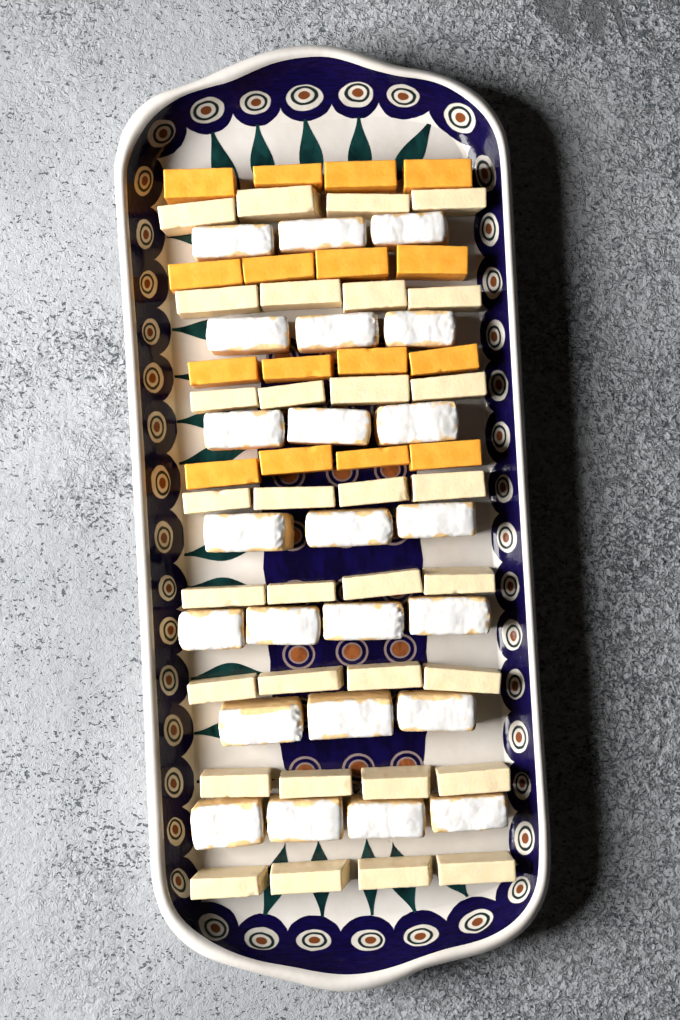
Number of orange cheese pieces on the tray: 16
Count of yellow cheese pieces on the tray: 32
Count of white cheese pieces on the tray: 23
